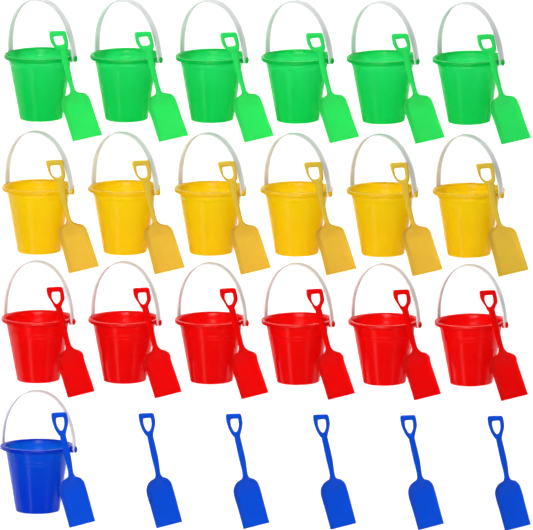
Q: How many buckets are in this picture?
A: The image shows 19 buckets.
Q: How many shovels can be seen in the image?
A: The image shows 24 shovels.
